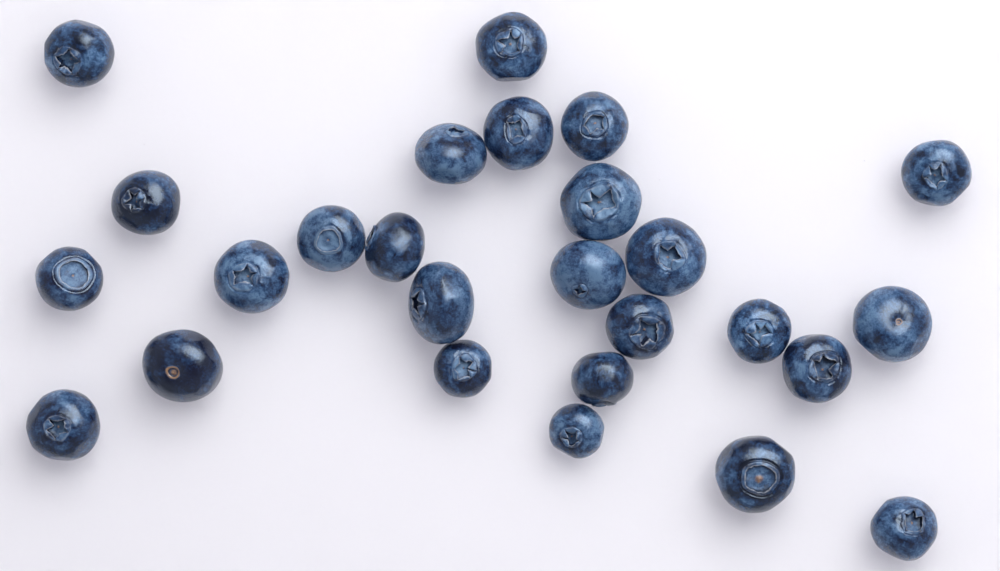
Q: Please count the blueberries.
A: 26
